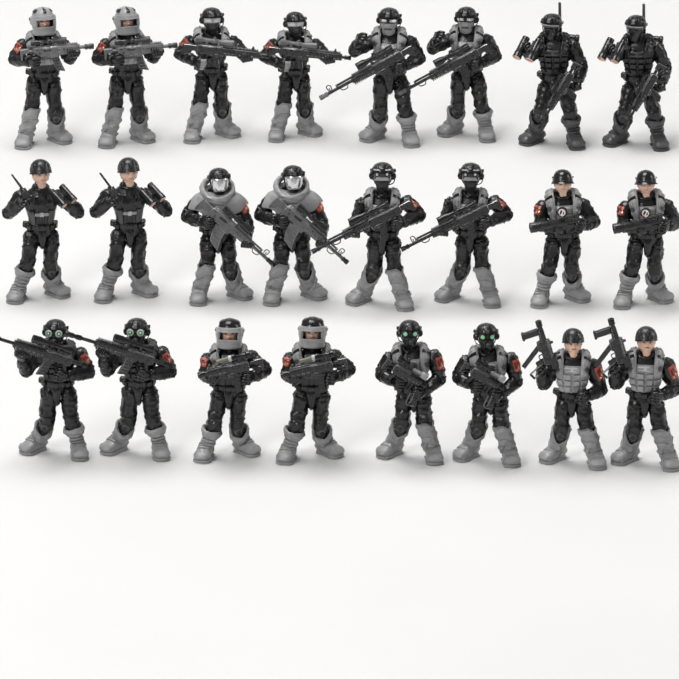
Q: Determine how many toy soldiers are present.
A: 24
